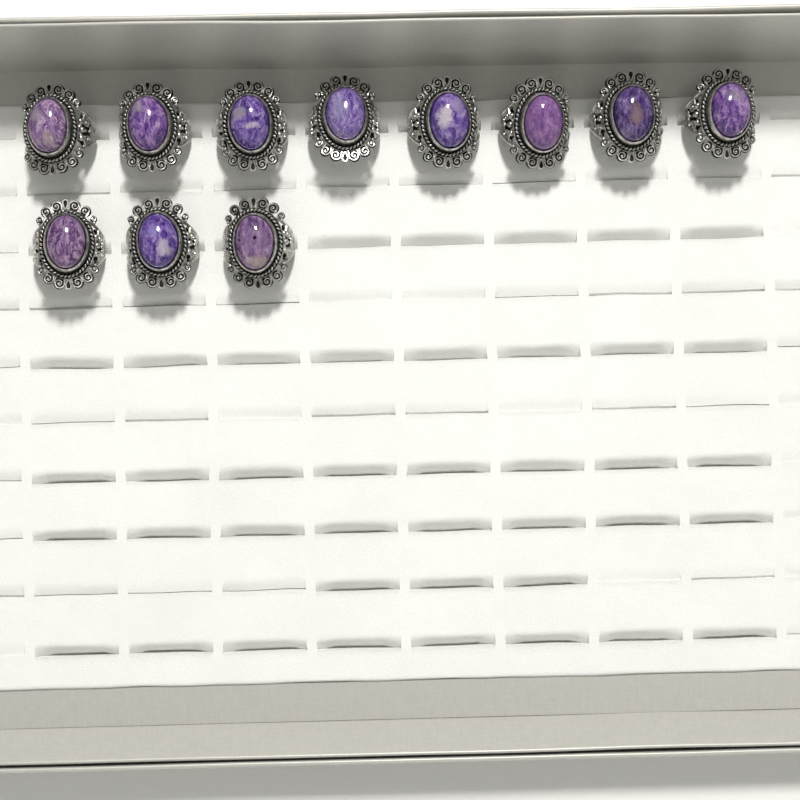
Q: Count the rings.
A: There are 11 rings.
